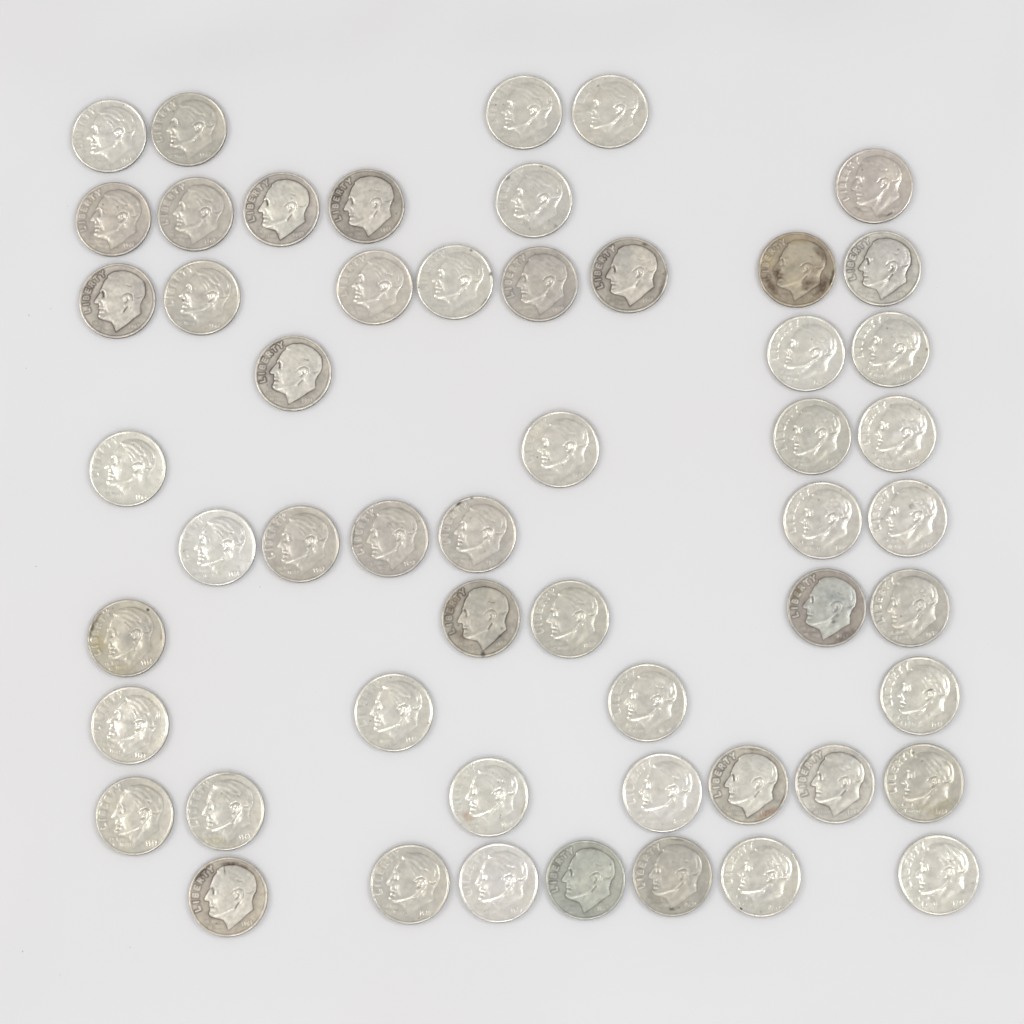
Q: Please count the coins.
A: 54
